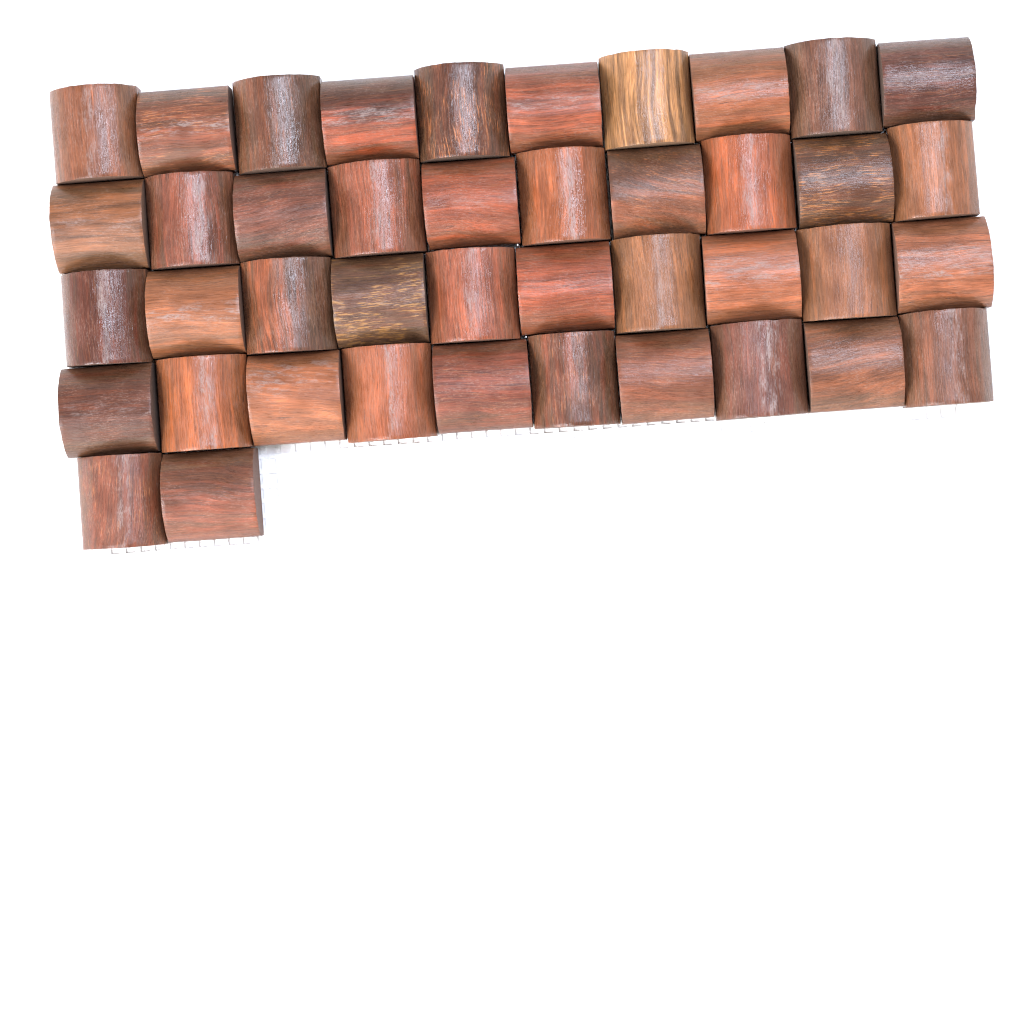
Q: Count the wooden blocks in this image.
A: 42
